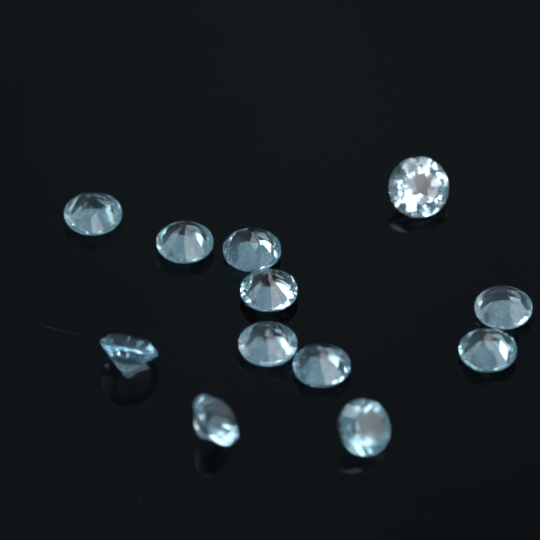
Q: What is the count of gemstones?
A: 12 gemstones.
